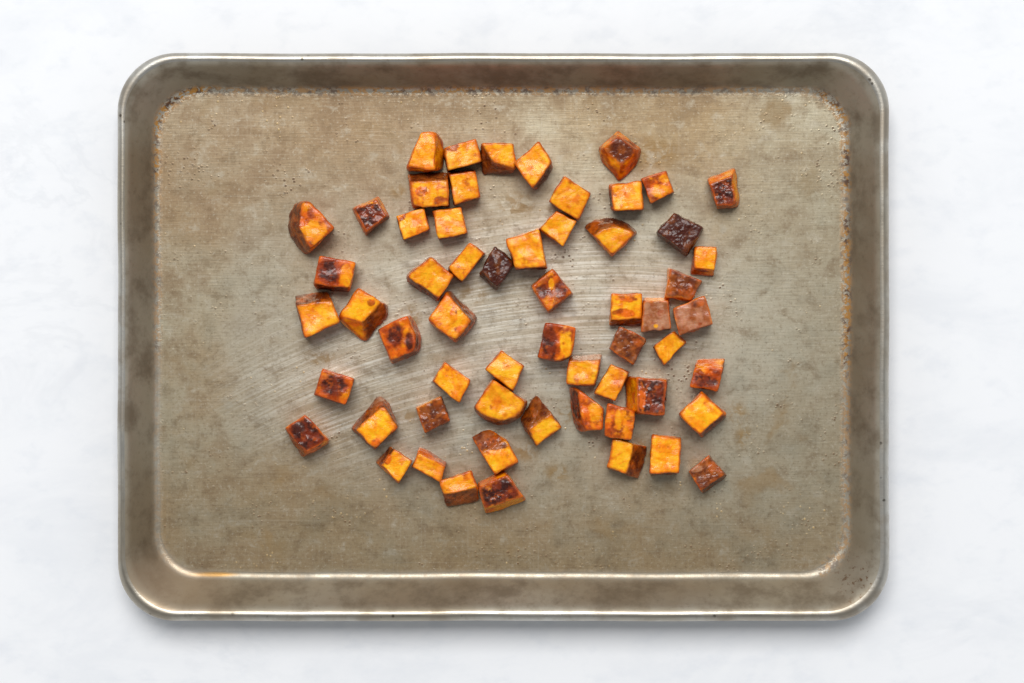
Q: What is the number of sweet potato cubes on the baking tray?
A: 59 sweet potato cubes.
